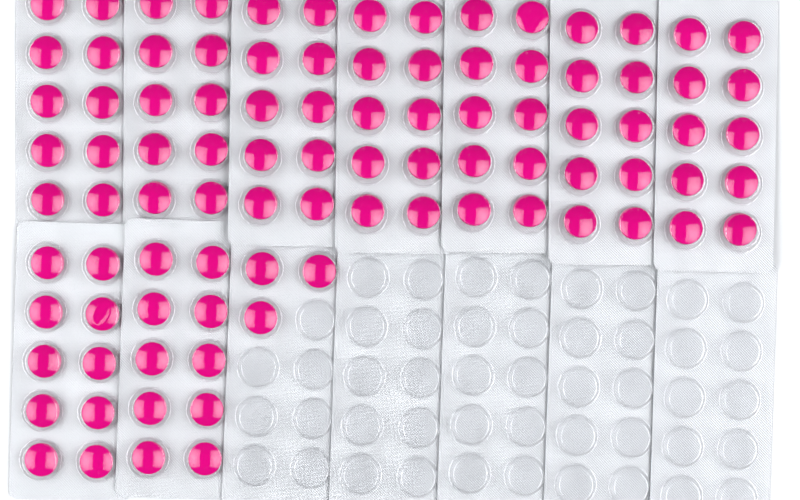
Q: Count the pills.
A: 93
